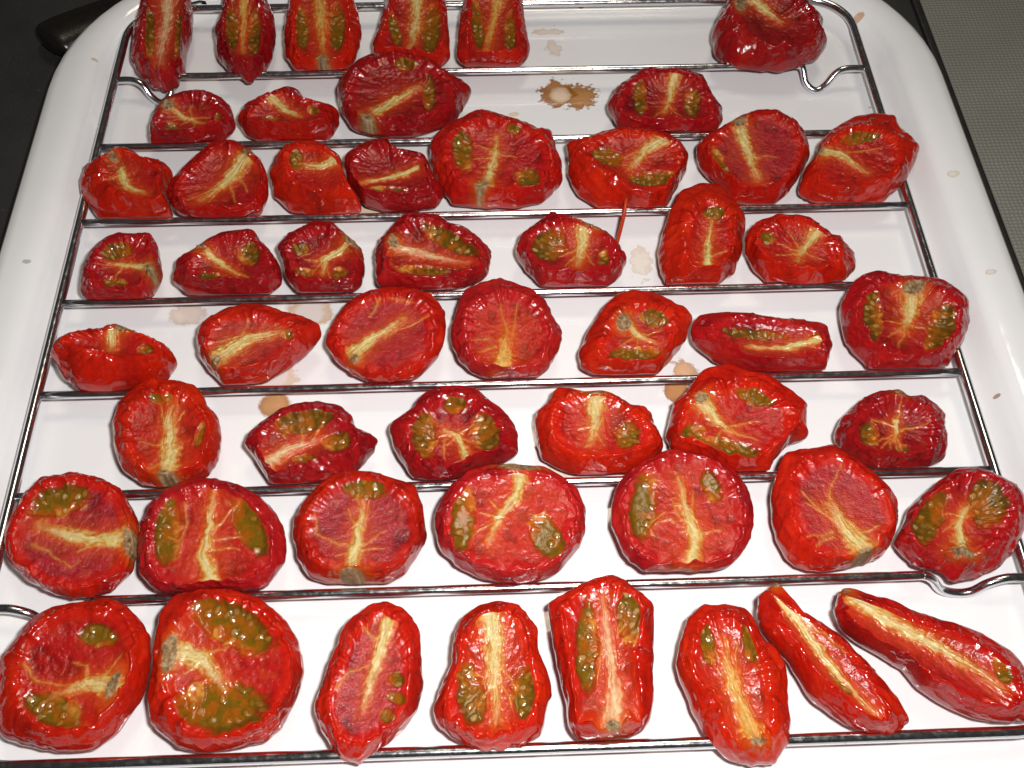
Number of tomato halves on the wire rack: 53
